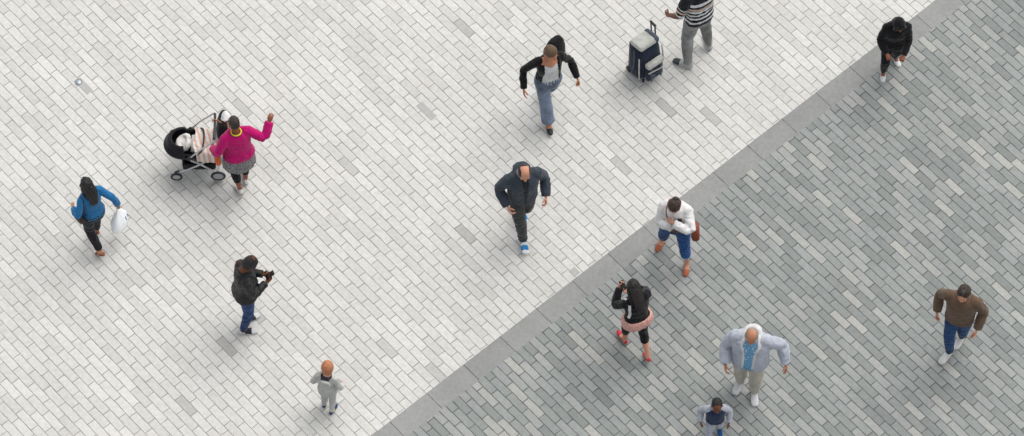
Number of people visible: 13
